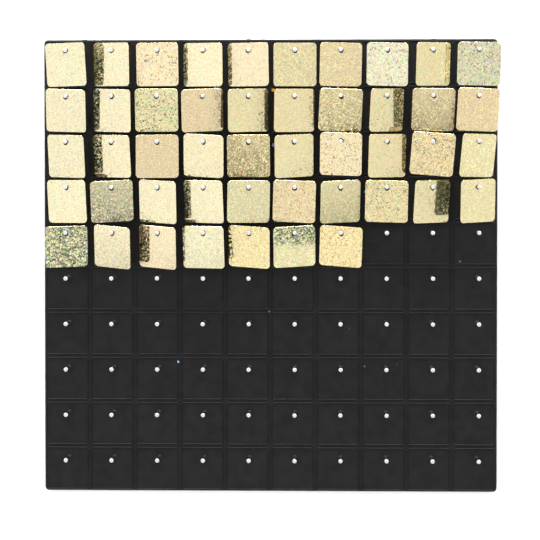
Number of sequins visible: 47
